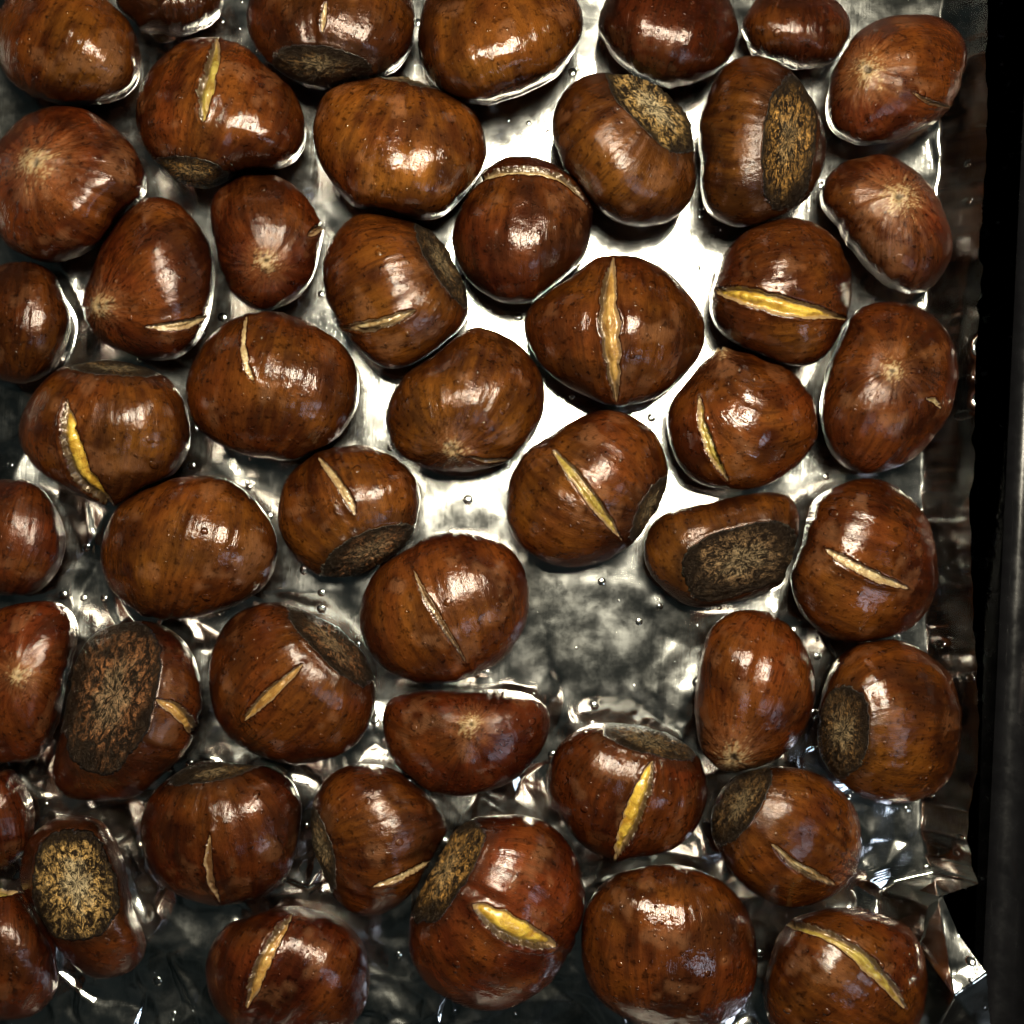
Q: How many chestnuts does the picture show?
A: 49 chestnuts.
